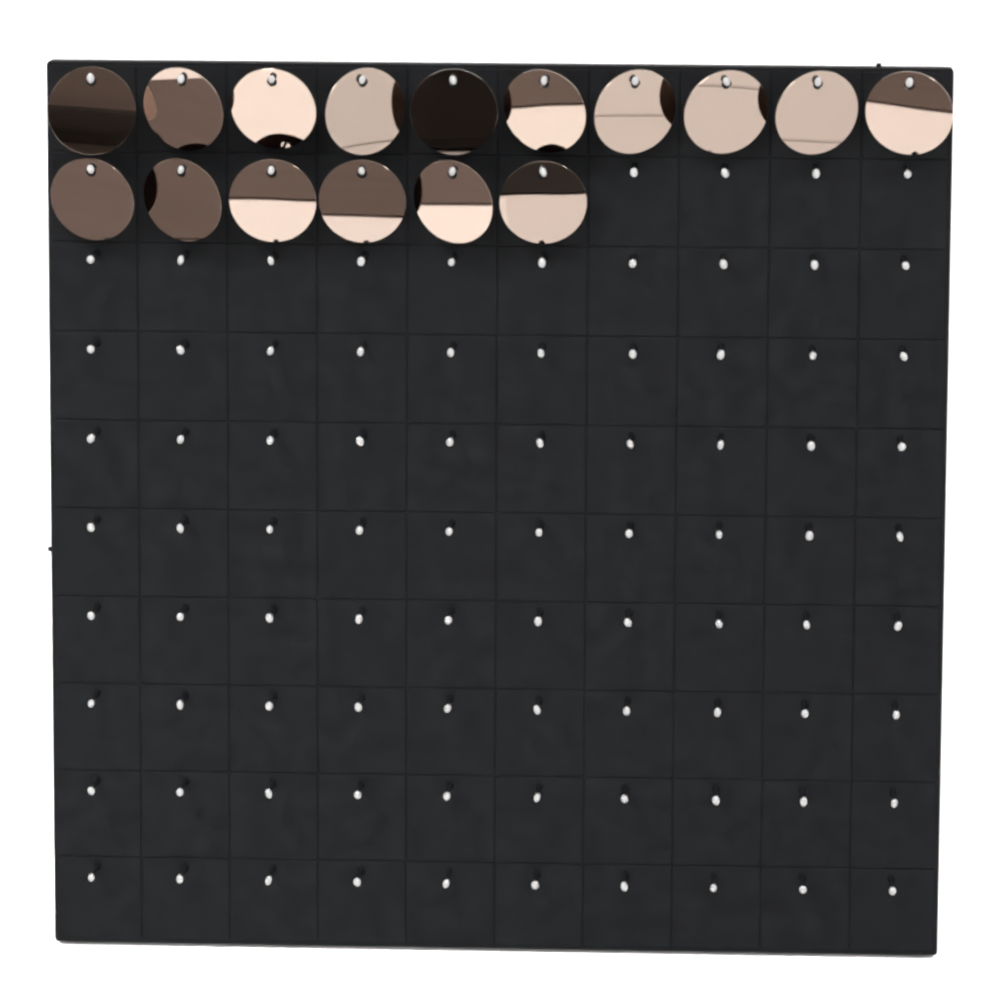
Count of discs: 16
